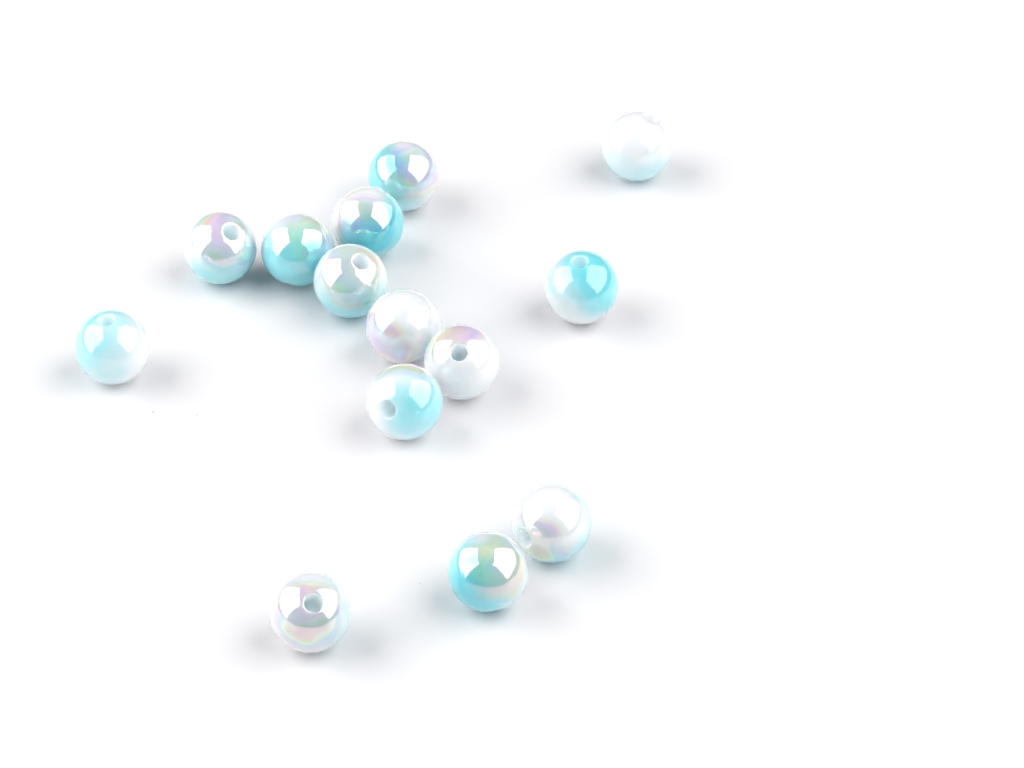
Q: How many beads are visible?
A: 14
